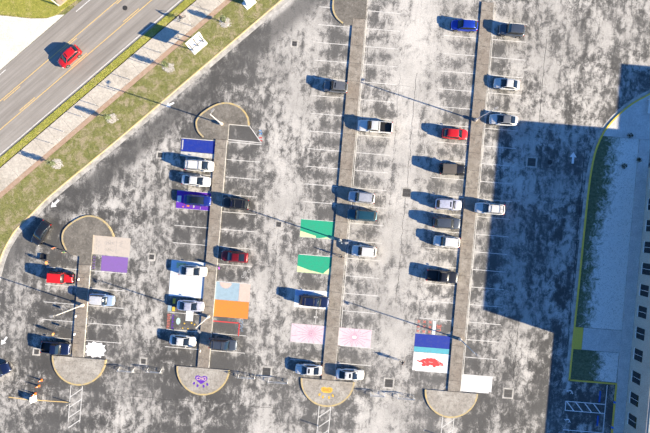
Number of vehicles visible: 34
